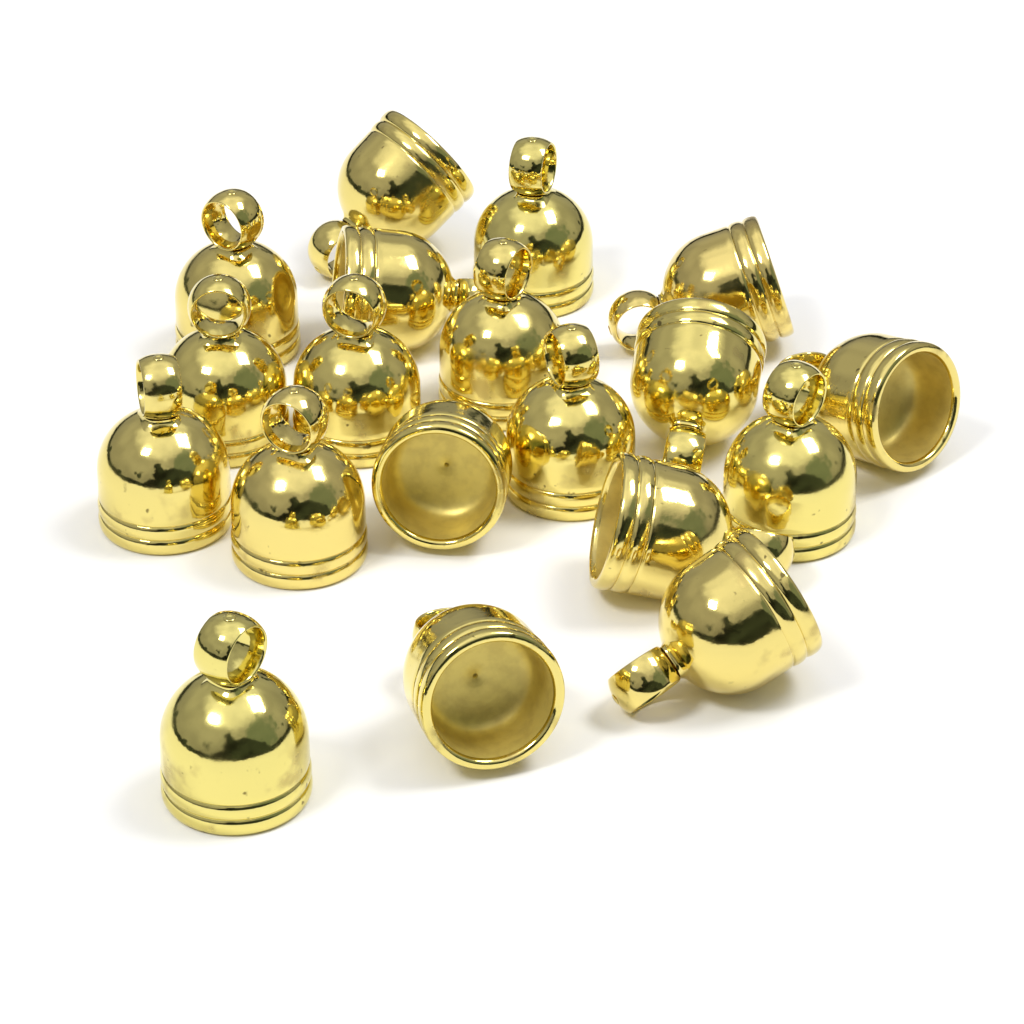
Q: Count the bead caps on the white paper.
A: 19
